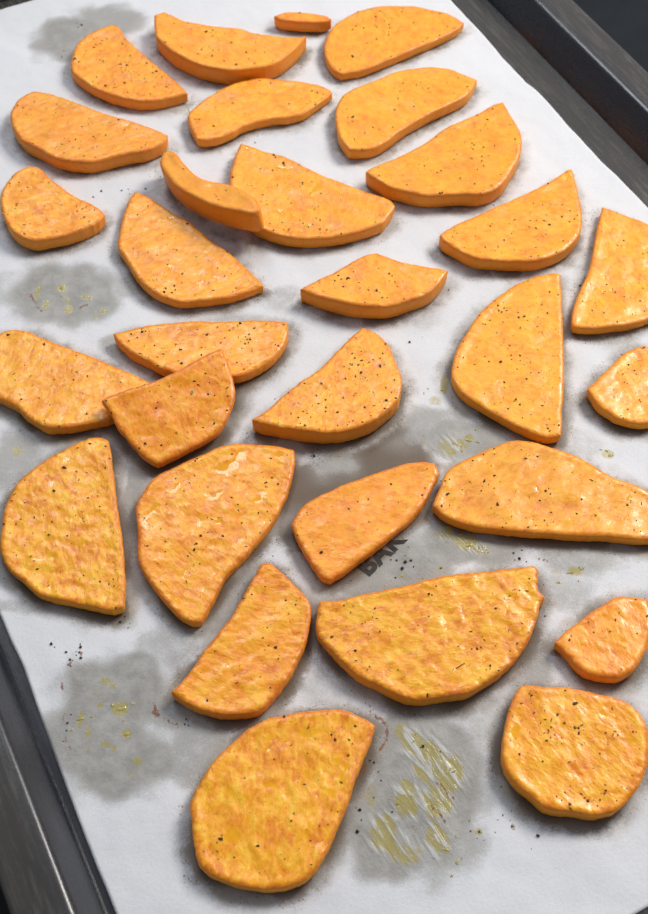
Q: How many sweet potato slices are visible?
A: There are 30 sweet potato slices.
